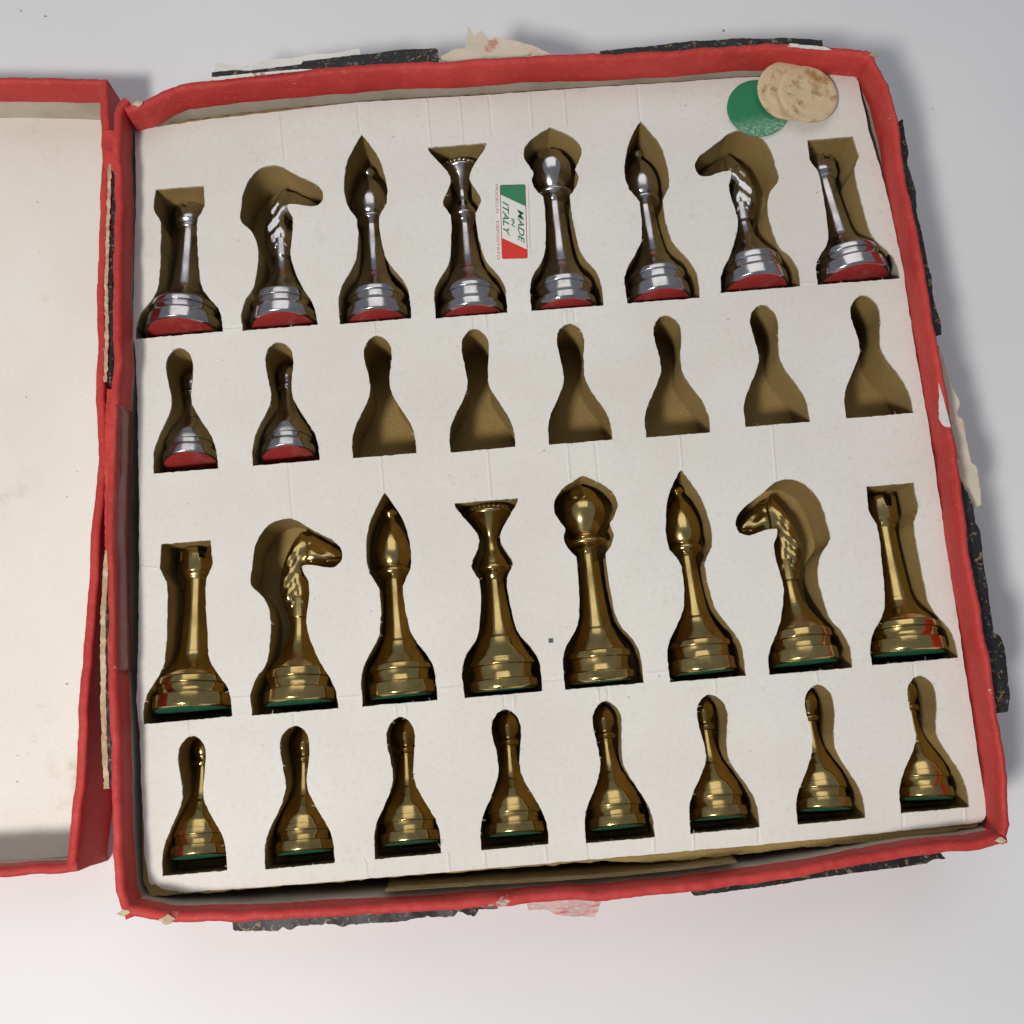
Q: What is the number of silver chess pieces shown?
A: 10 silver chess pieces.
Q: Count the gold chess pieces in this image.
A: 16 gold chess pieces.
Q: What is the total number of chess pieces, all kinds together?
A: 26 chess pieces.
